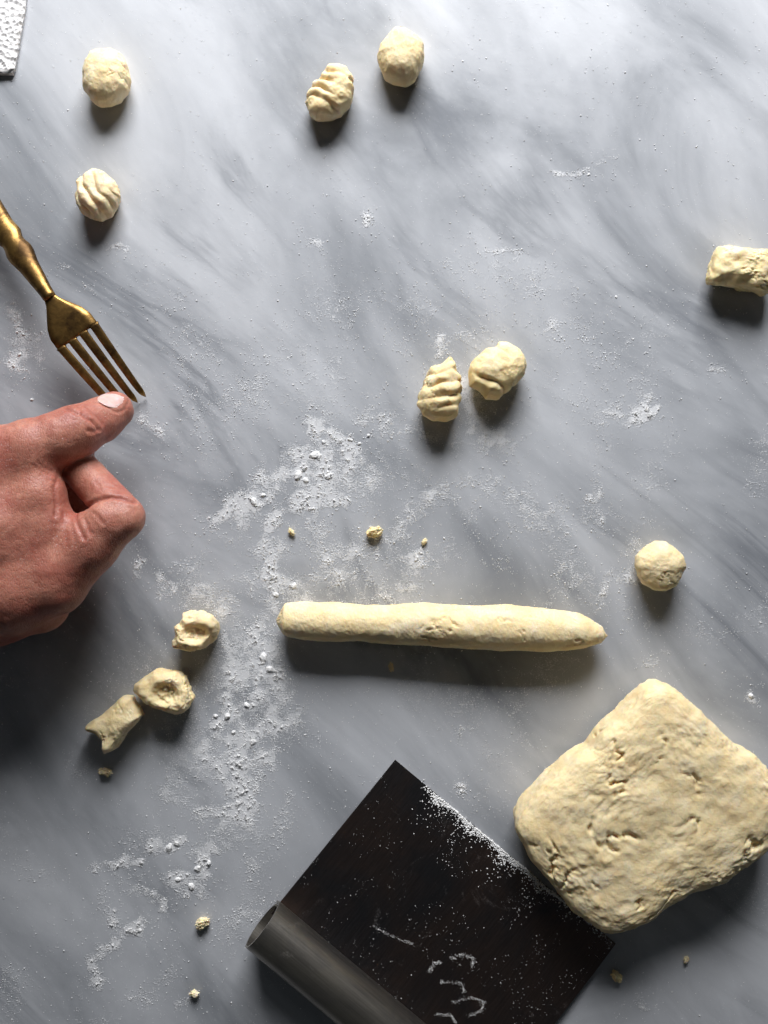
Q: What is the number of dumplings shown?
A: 11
